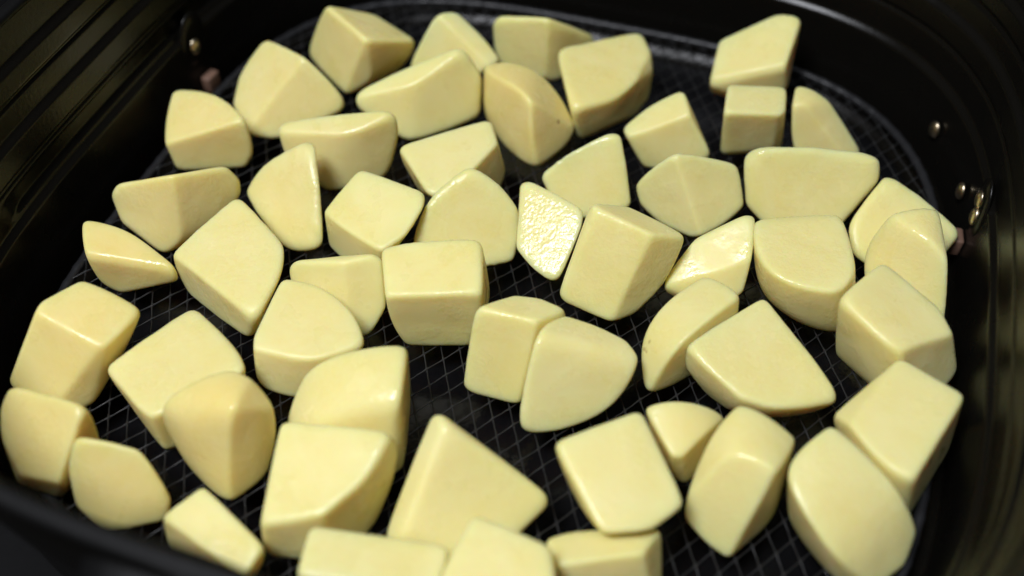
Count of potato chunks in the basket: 54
